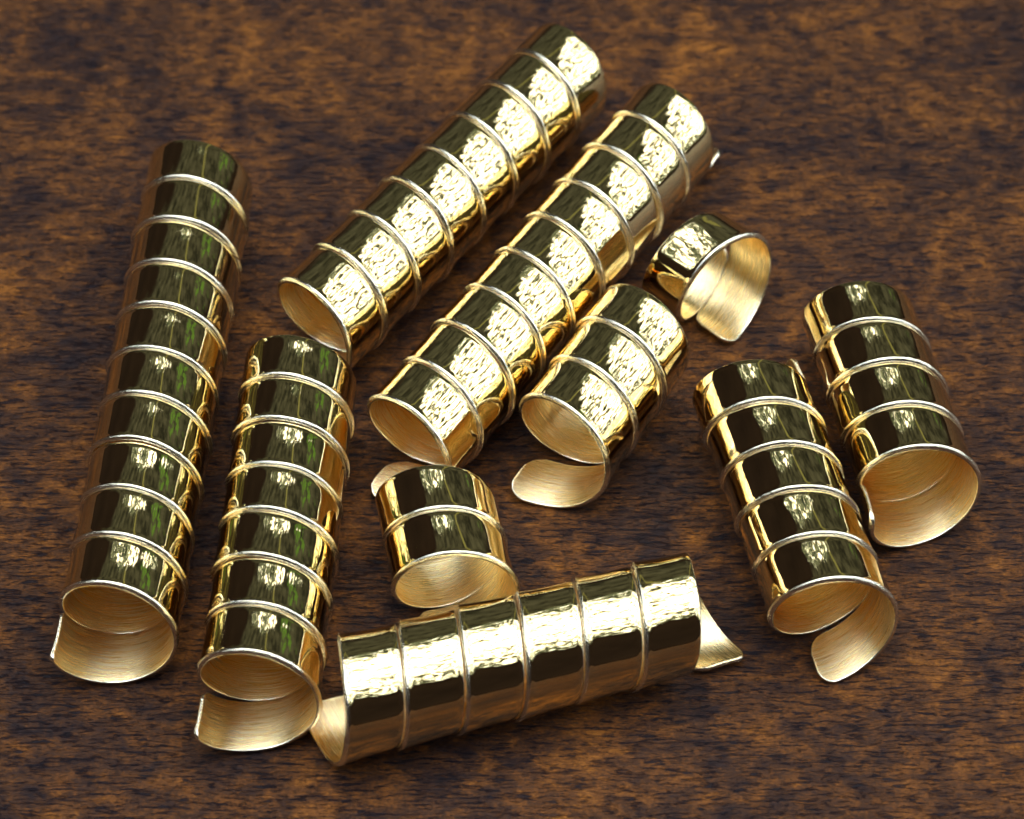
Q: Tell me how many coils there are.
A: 10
